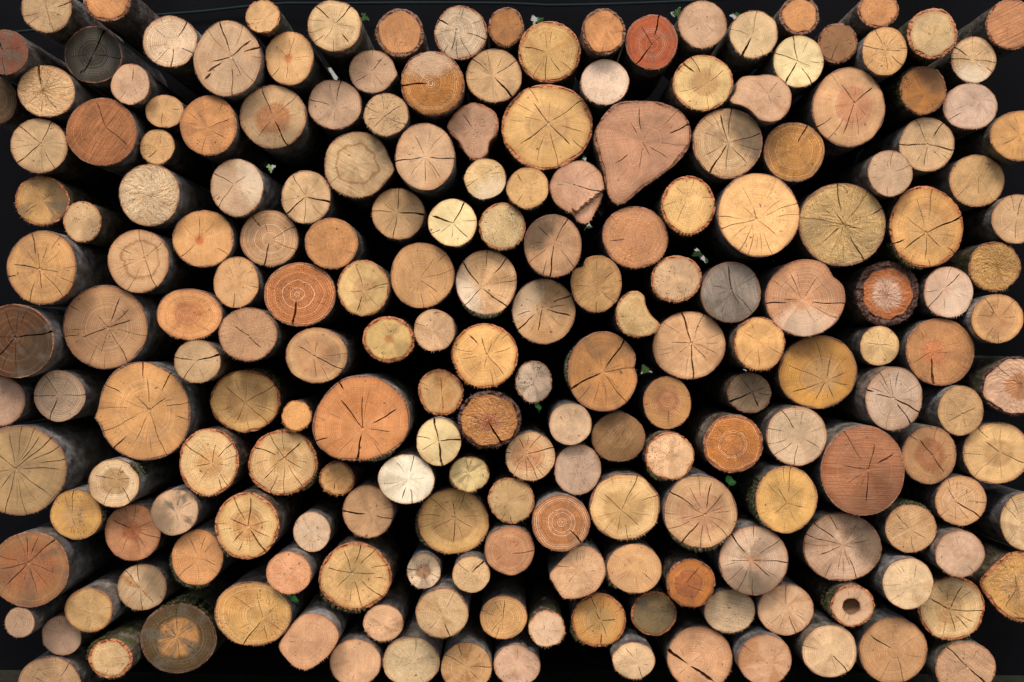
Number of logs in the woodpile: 200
